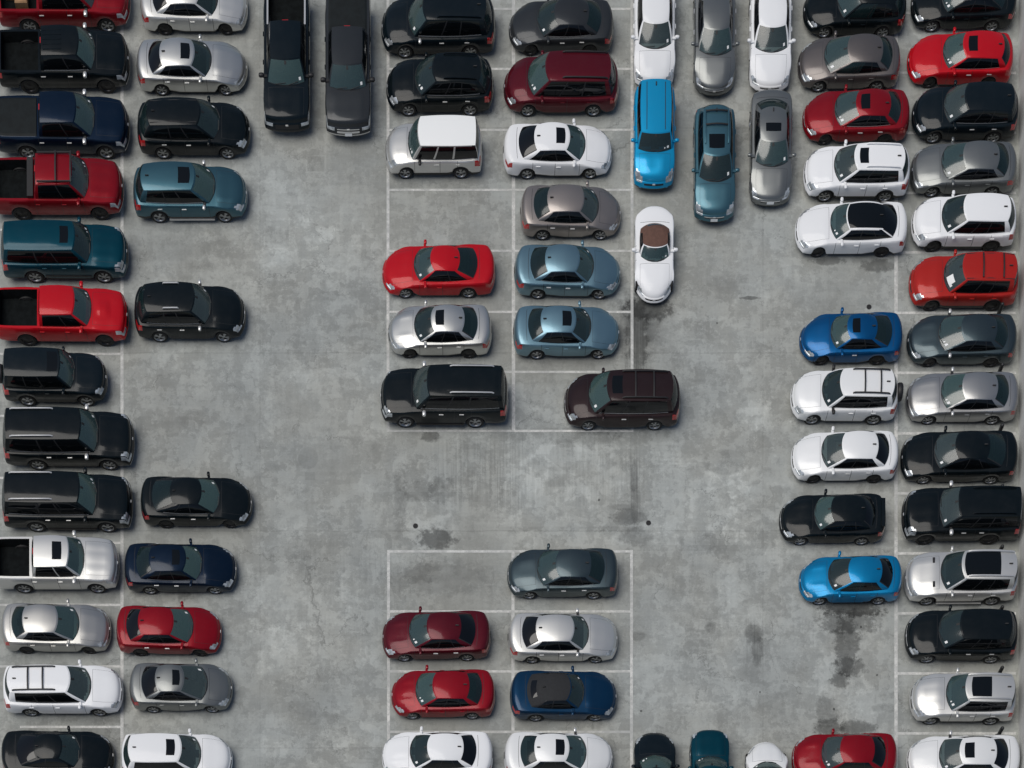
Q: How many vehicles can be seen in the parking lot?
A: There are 80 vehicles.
